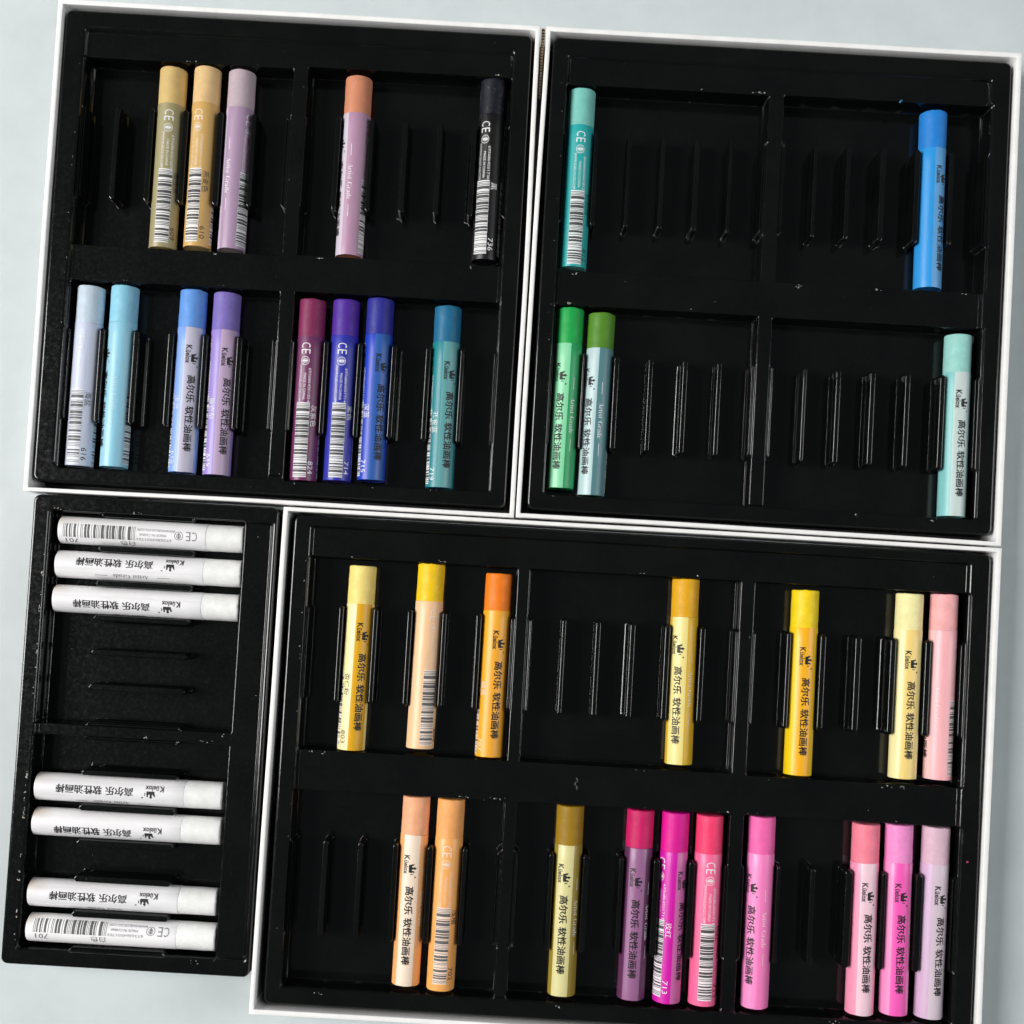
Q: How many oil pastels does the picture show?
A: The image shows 42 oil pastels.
